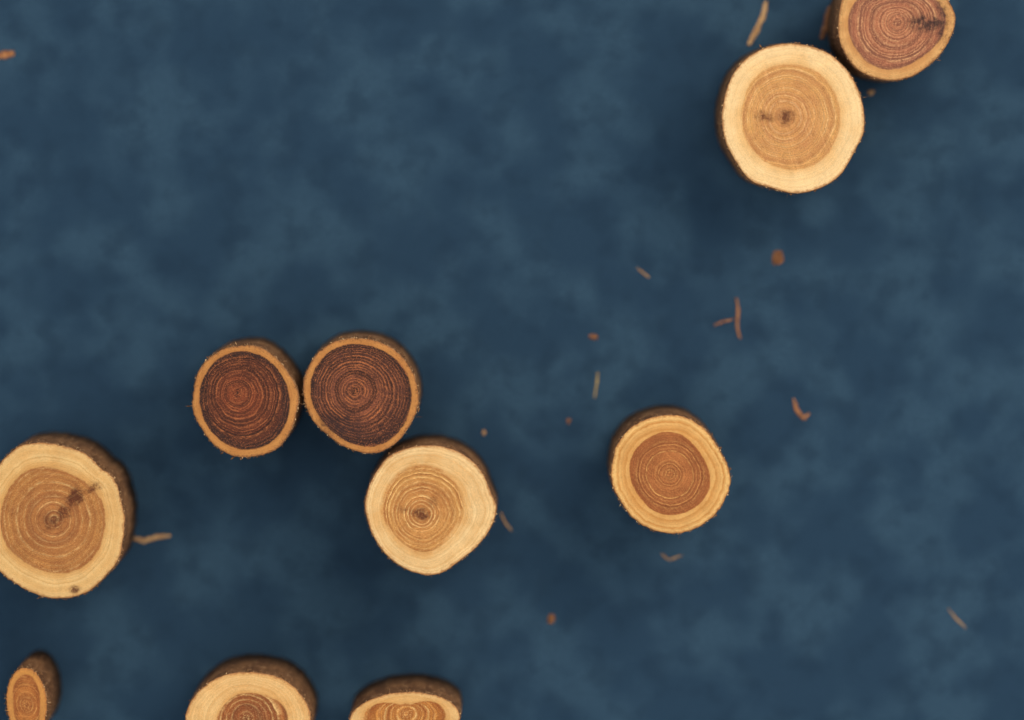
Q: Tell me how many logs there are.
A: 10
